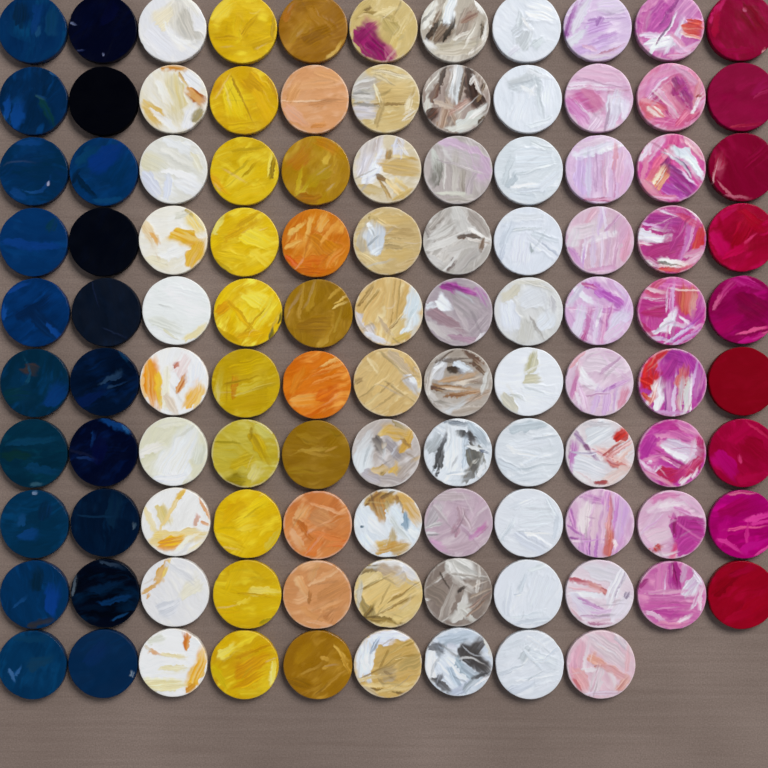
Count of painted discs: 108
